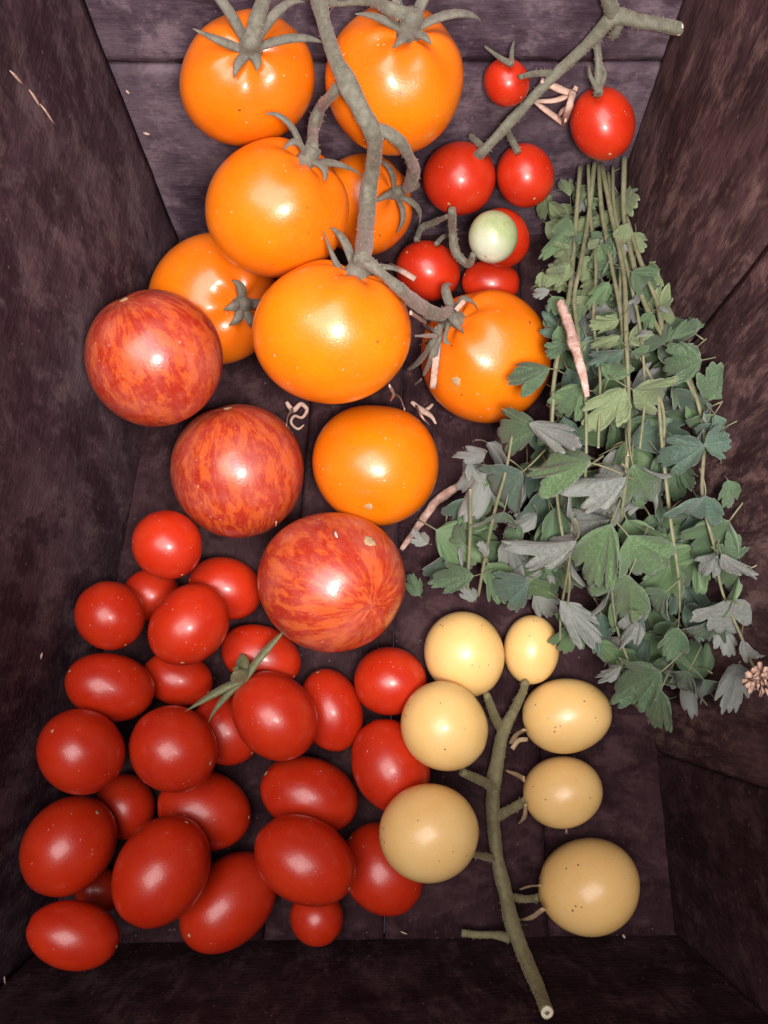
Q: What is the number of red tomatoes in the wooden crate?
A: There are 33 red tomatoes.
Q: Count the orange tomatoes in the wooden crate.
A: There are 8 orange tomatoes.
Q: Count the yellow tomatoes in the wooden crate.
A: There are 7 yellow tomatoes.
